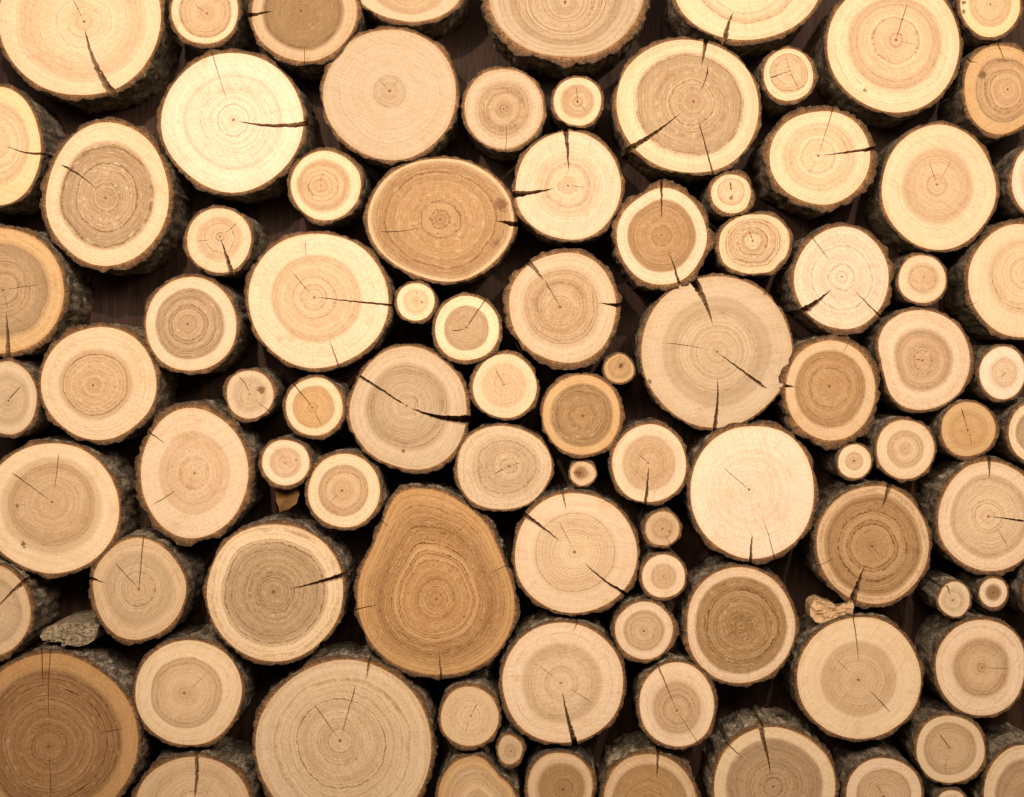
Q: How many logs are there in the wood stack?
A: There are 92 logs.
